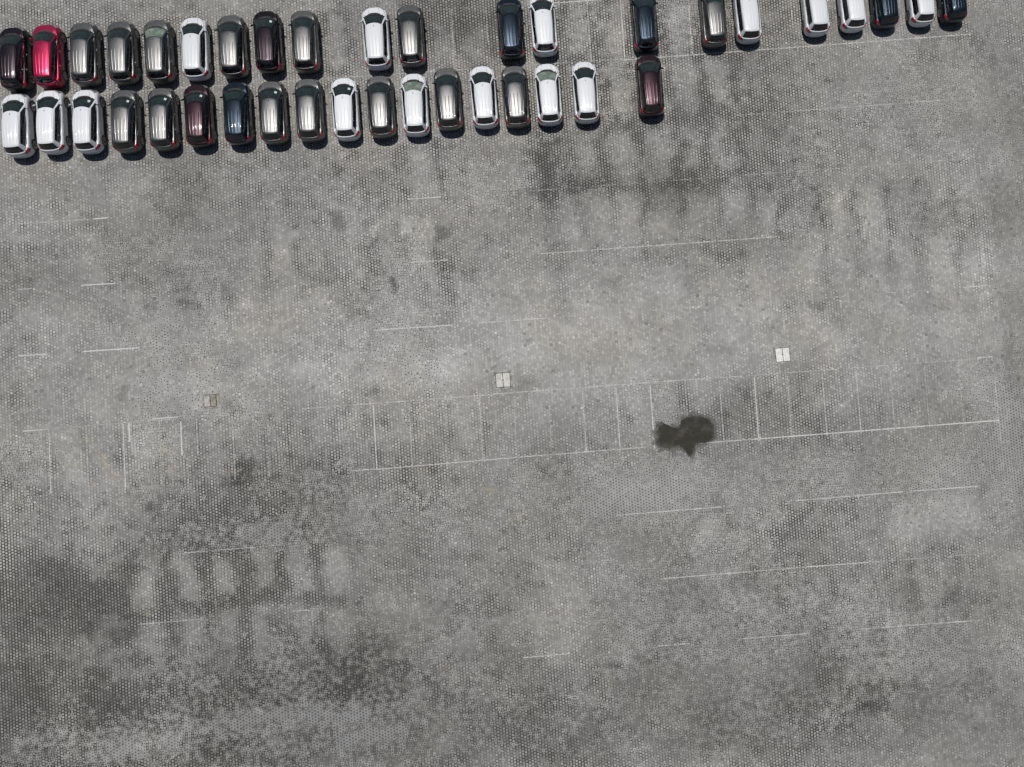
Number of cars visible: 39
